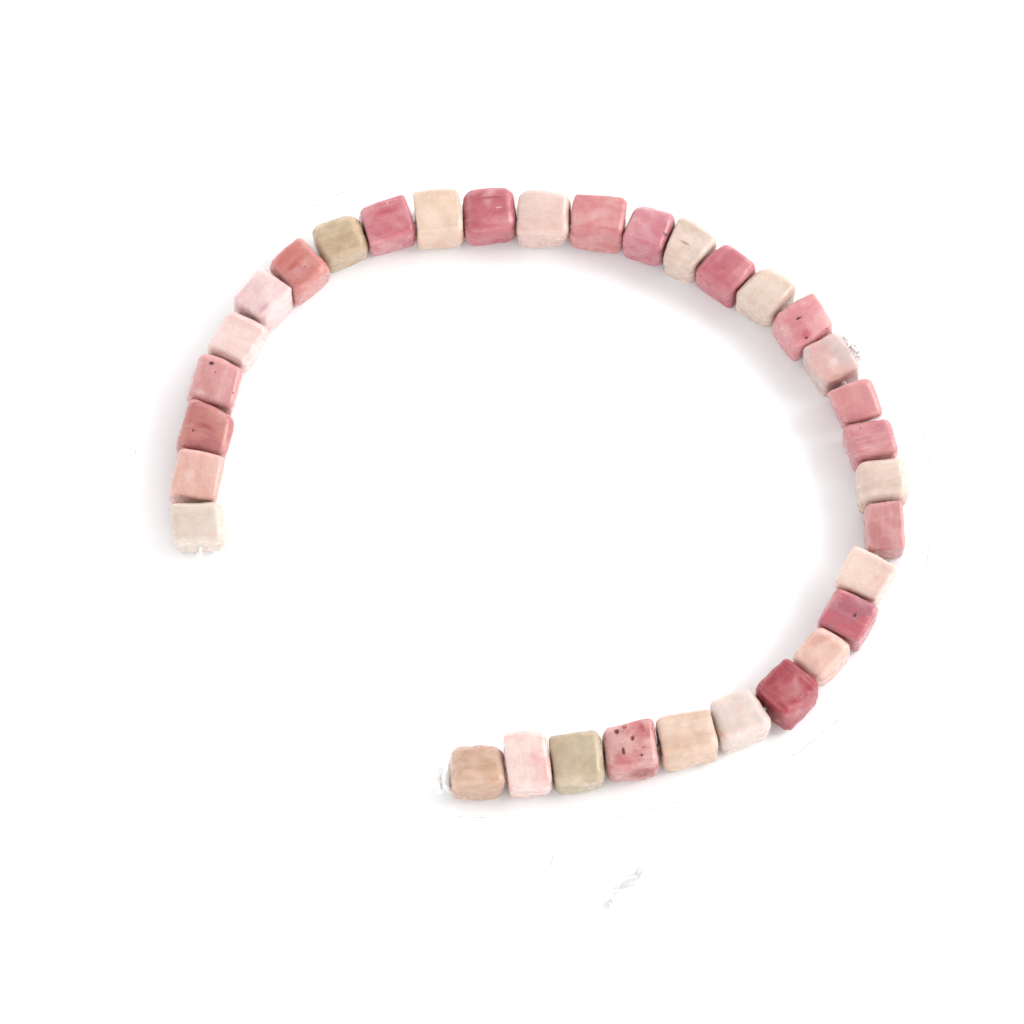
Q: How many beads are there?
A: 33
